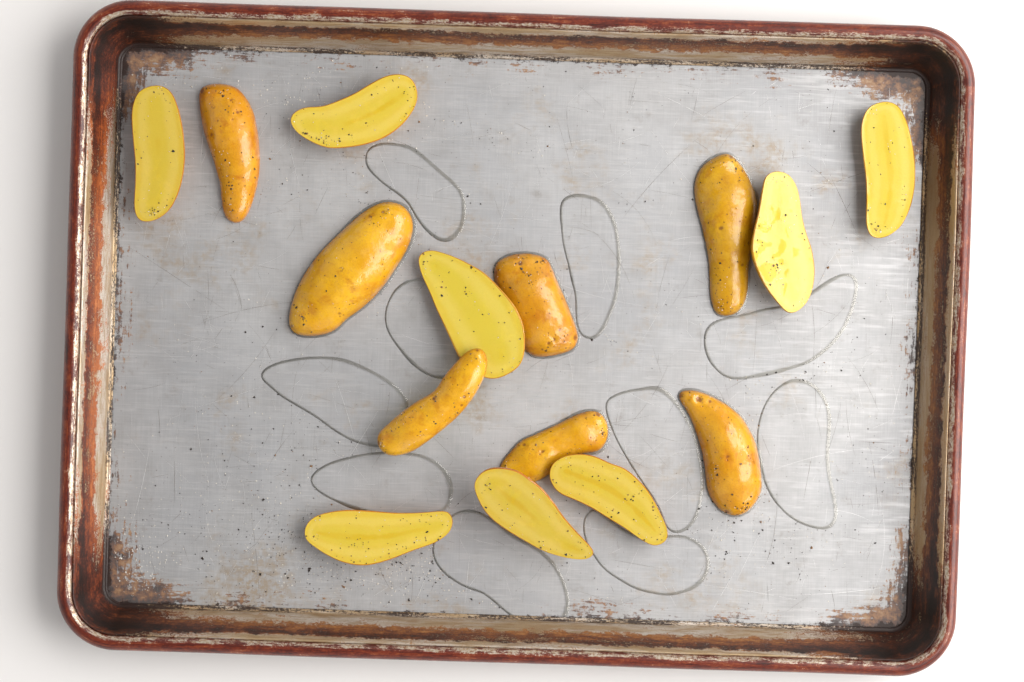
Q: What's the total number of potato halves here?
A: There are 15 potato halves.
